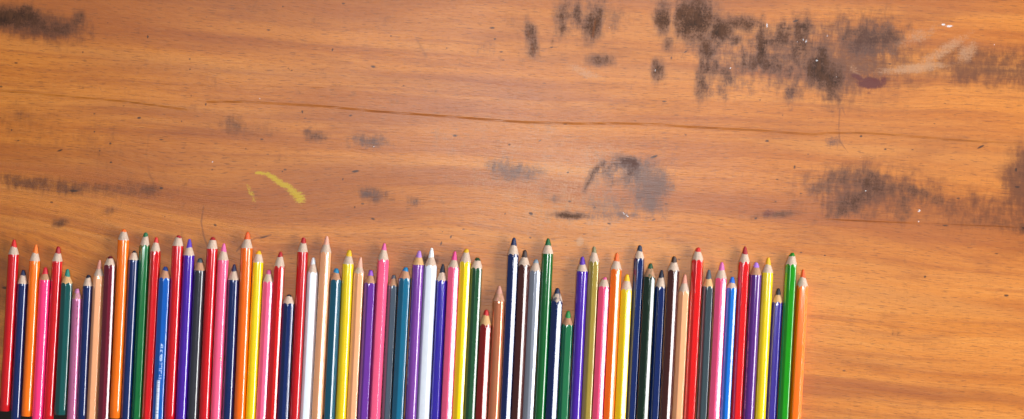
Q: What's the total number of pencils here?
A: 70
